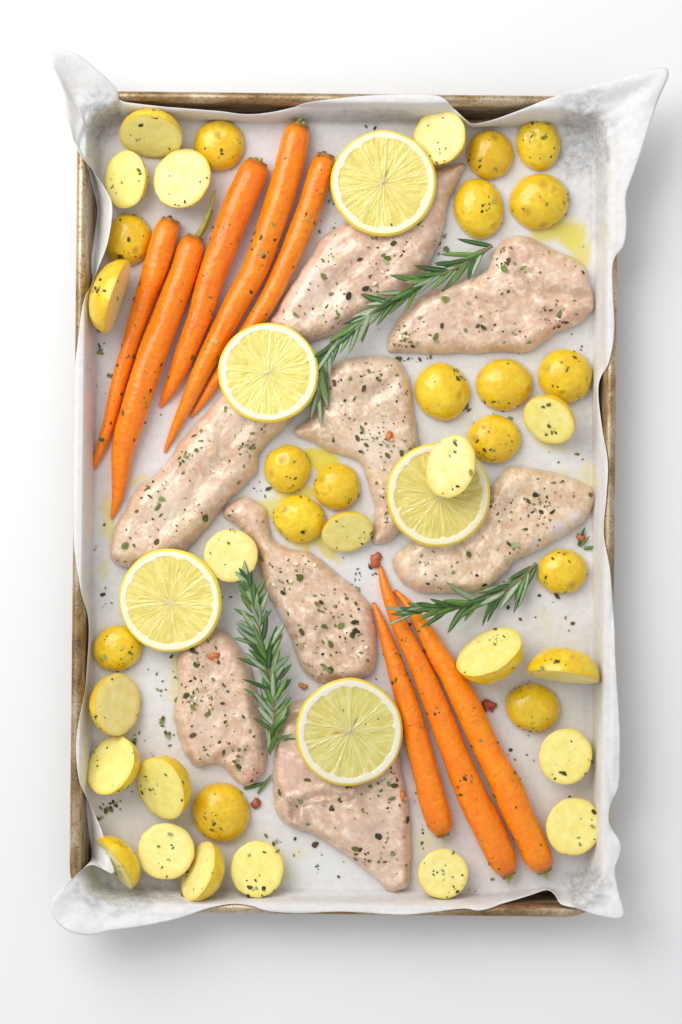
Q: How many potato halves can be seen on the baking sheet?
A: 38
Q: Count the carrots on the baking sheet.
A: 8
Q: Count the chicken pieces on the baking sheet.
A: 8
